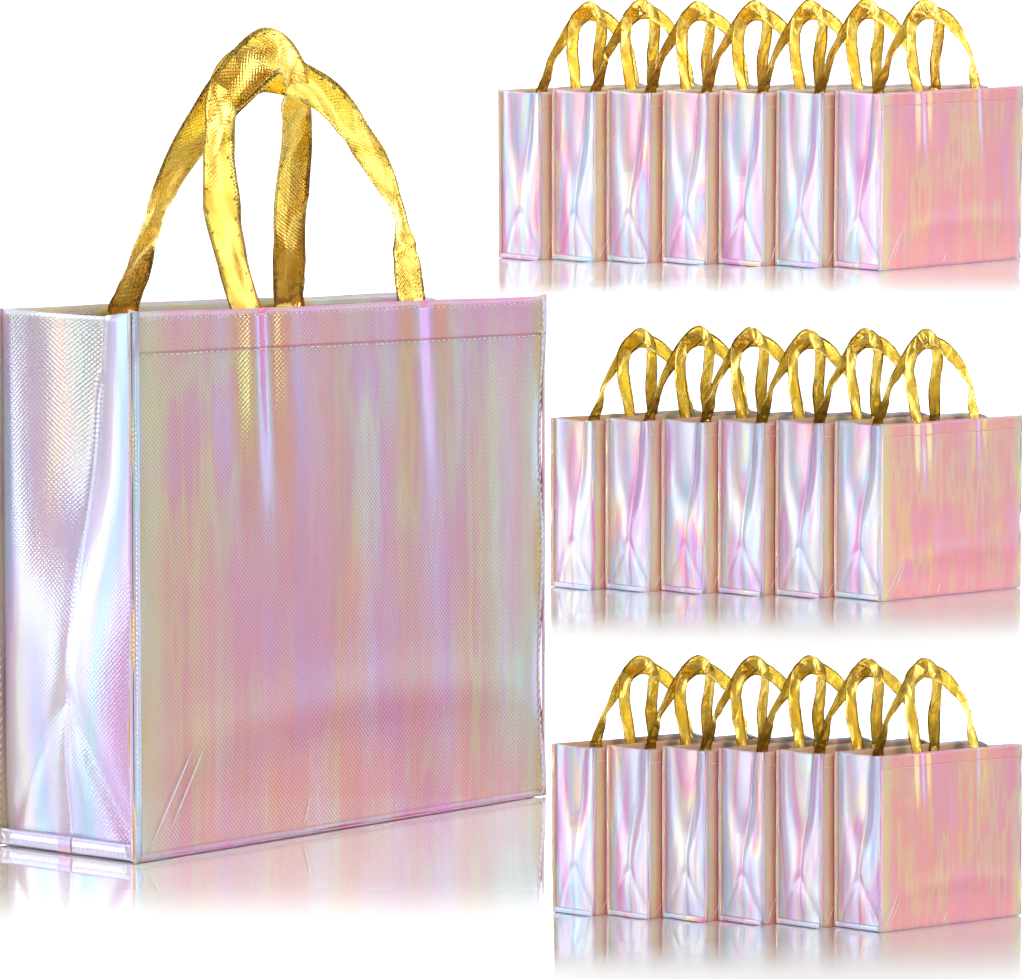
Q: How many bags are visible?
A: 20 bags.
